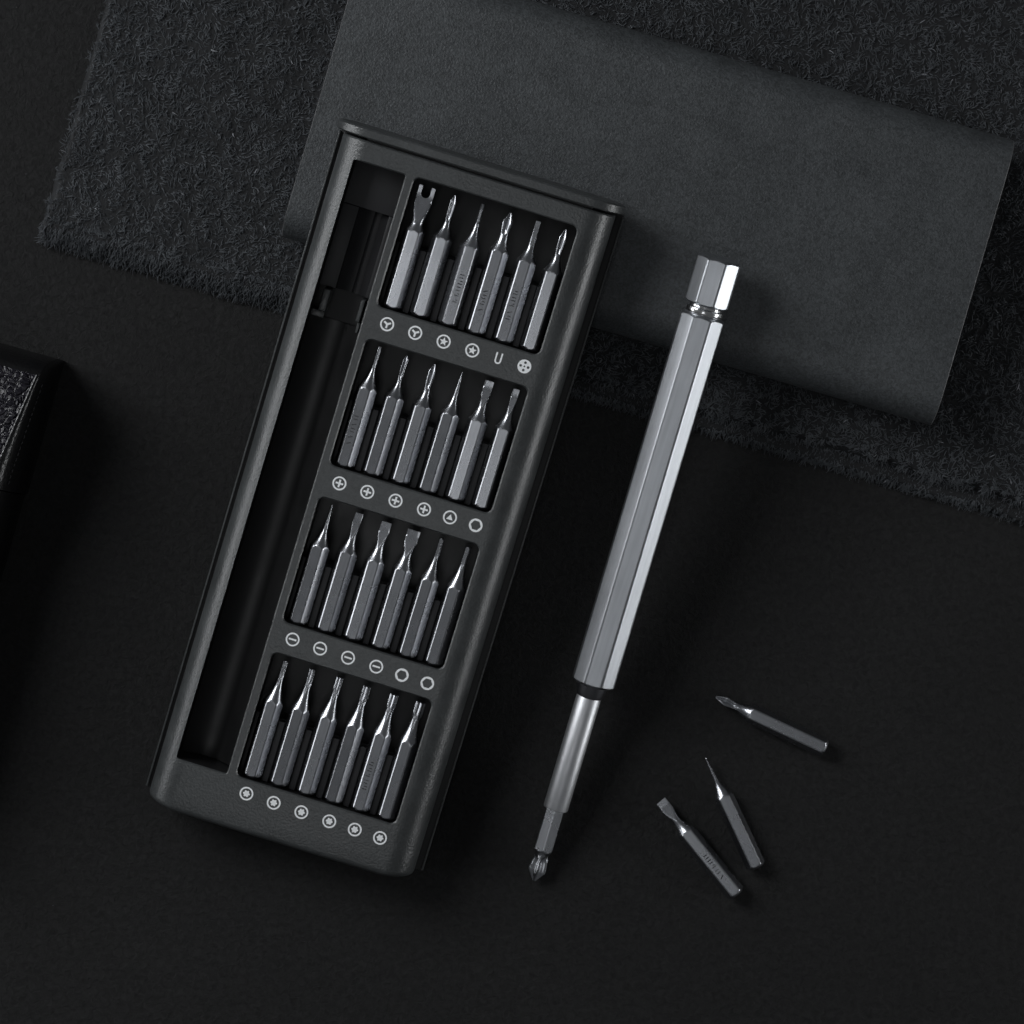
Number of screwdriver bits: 28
